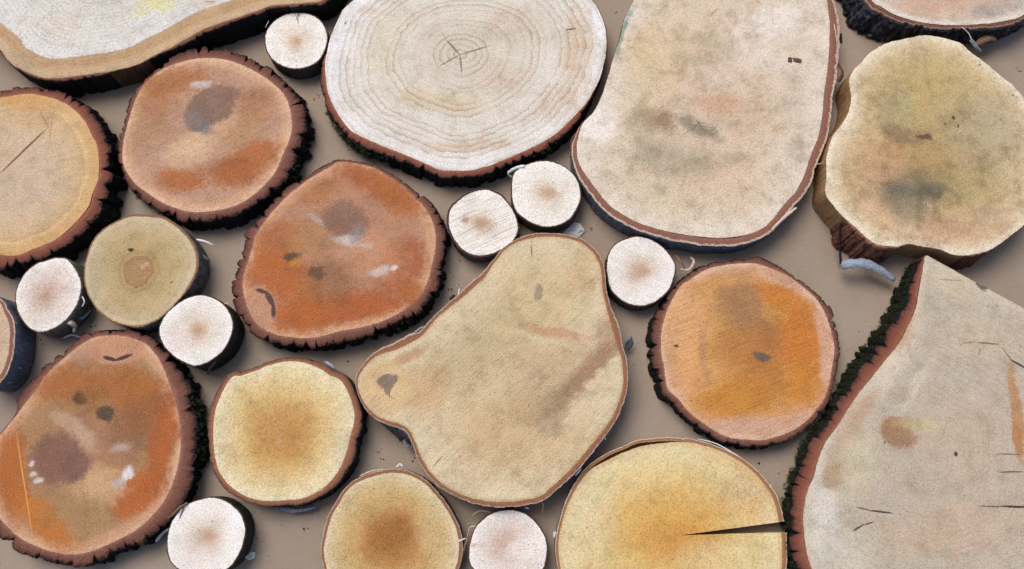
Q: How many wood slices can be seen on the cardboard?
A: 25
